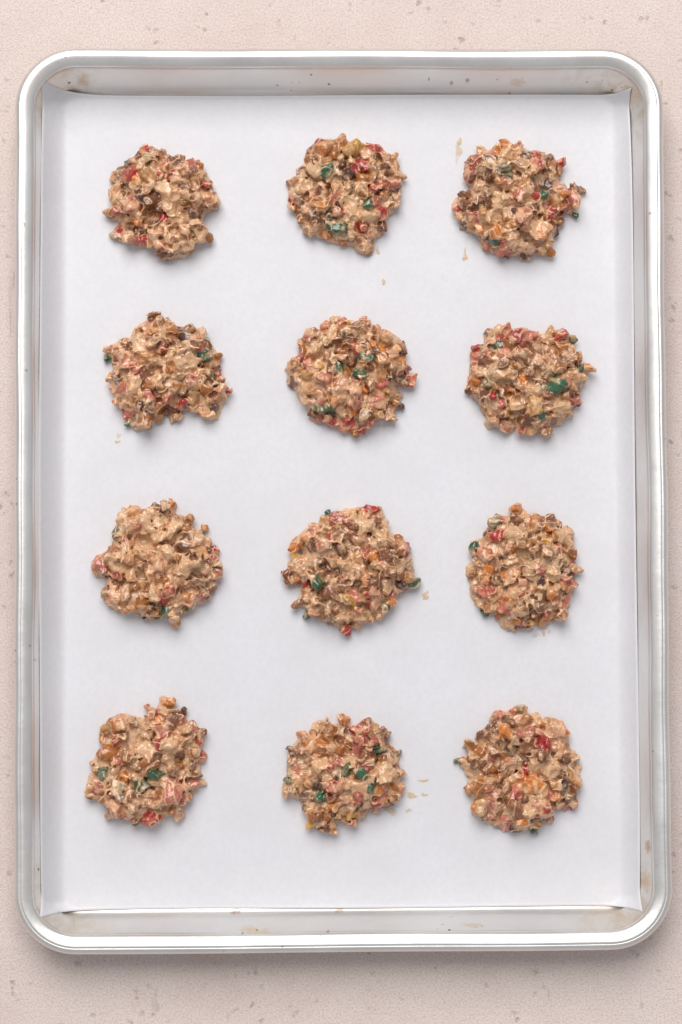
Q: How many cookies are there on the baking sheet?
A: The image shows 12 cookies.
